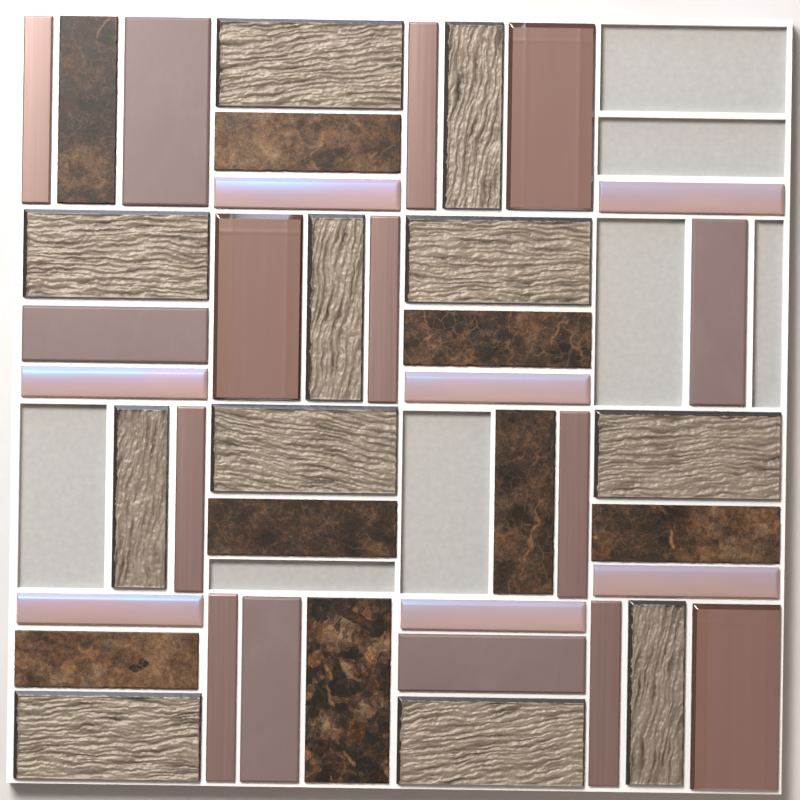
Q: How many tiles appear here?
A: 41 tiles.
